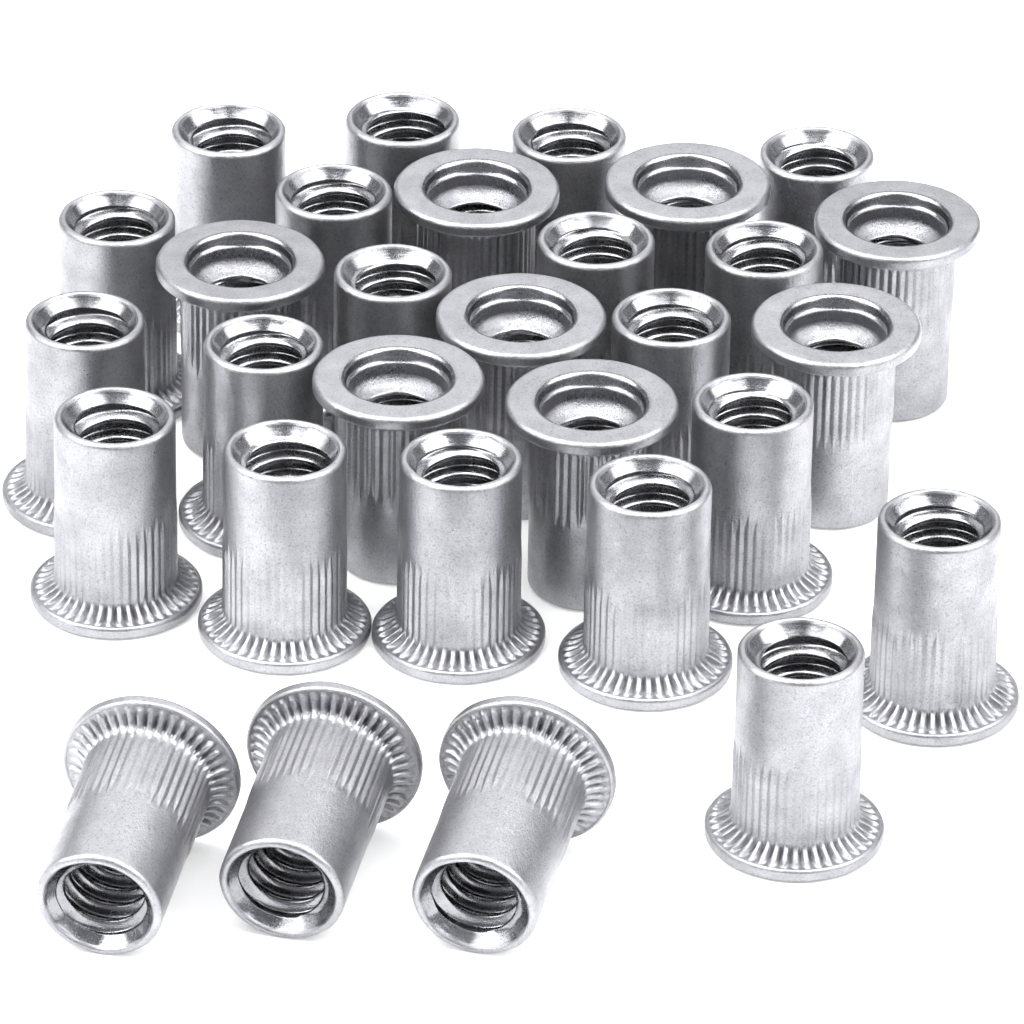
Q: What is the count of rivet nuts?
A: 30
